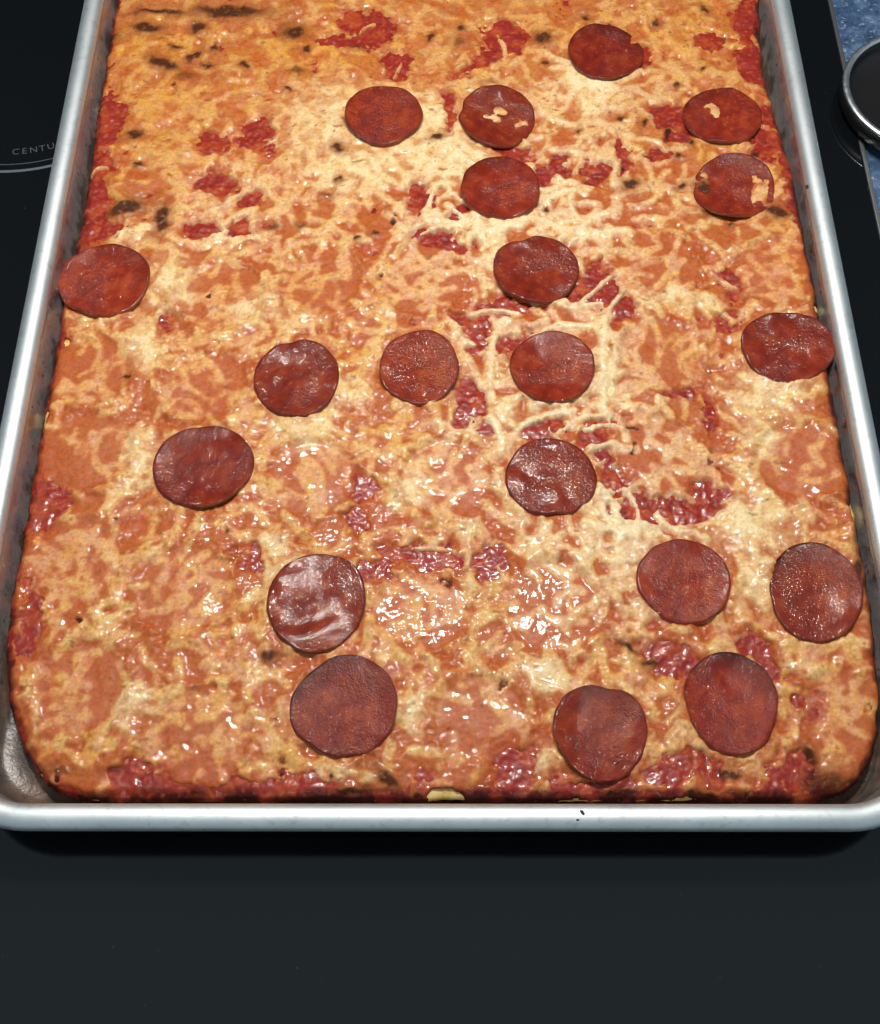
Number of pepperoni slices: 20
